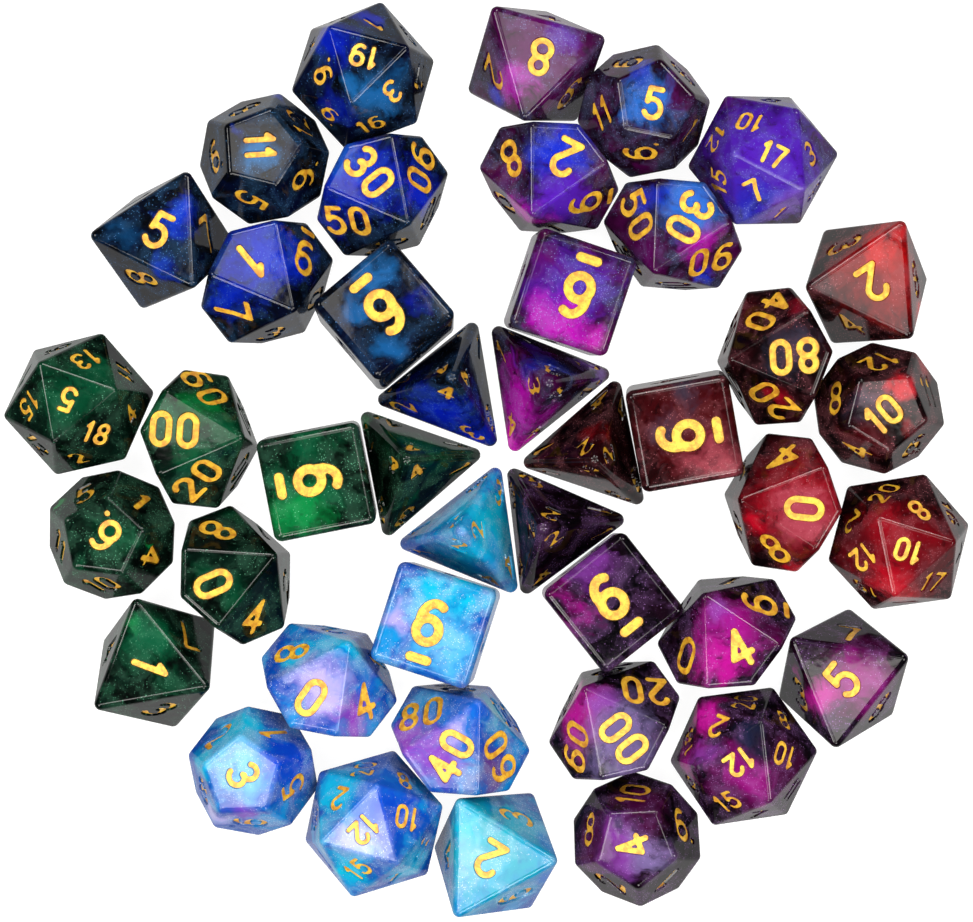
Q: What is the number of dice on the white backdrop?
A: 42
